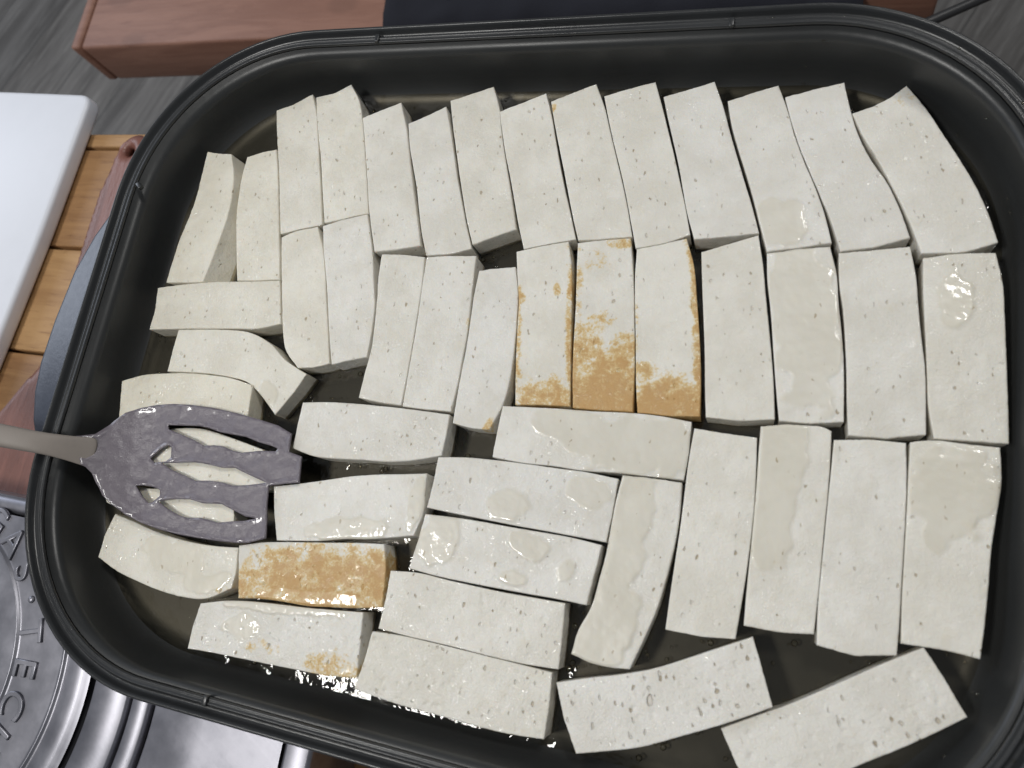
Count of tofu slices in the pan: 48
